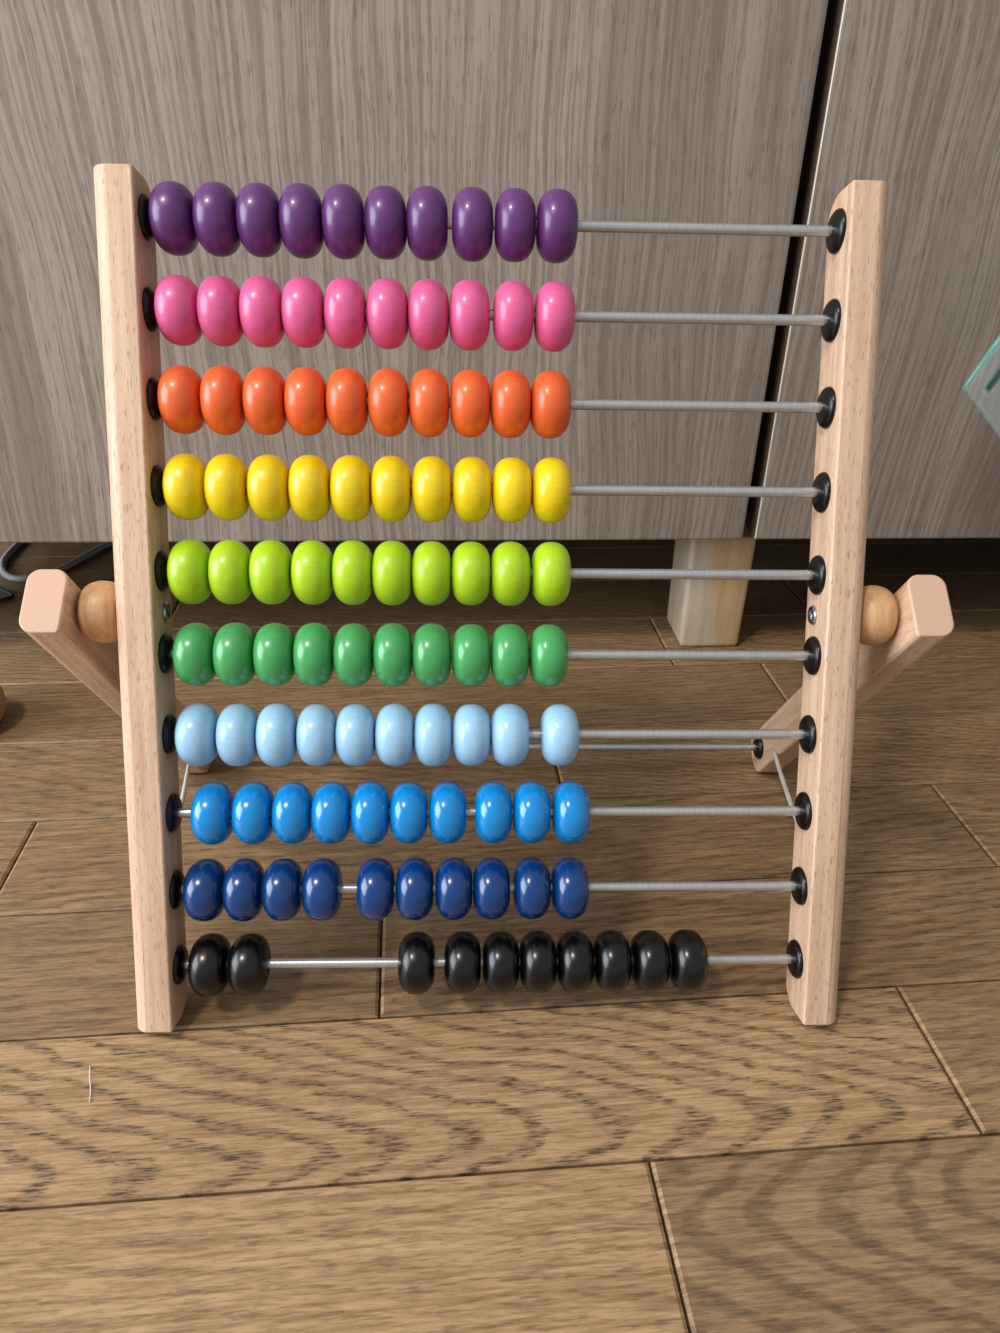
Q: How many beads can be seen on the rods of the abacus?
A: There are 100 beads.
